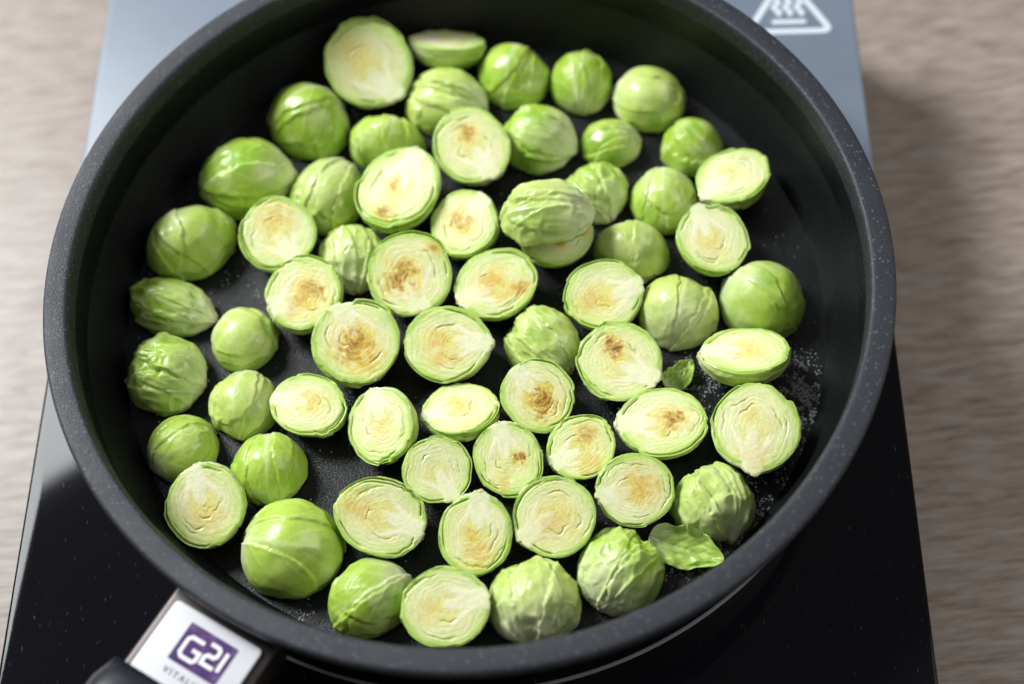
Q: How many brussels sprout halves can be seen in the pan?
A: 63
